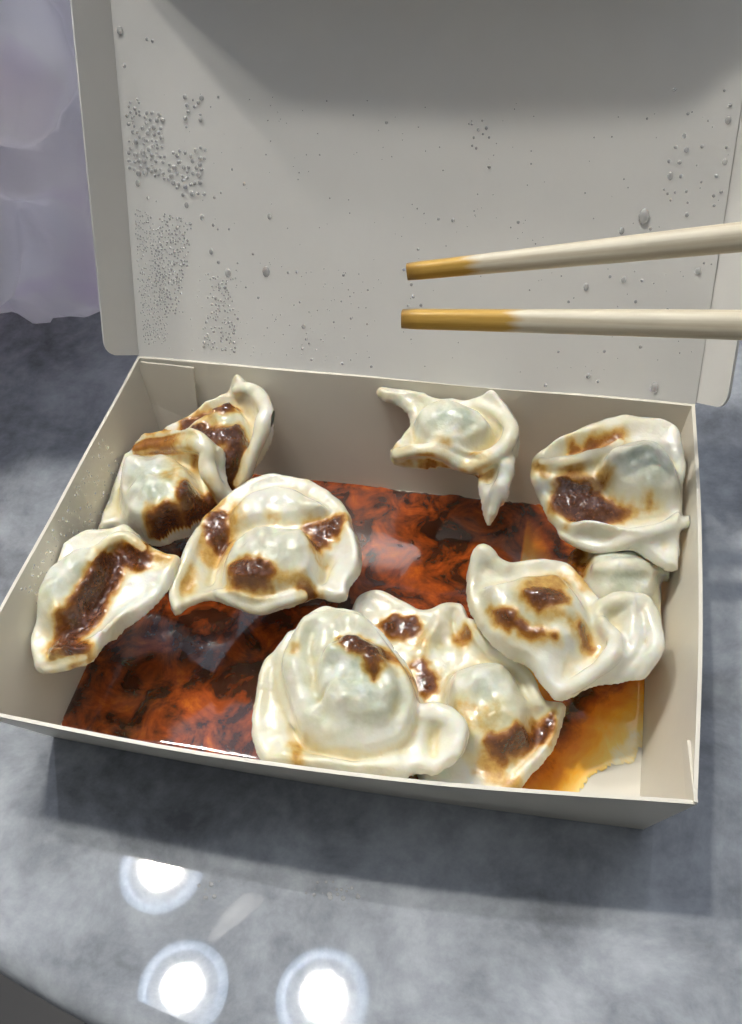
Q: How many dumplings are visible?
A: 10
